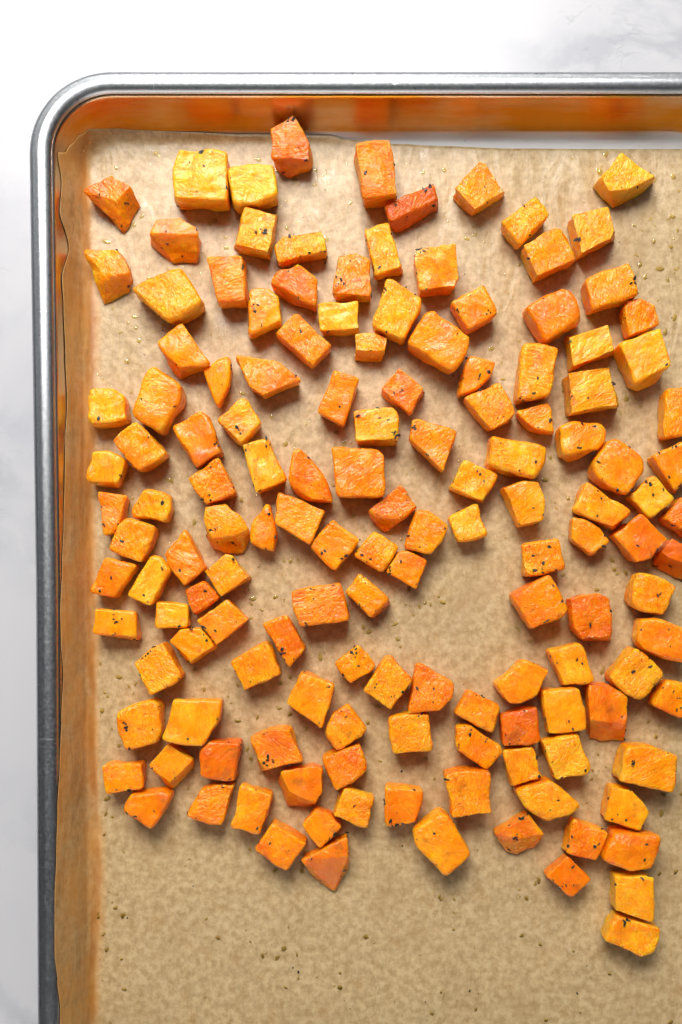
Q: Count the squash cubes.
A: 143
